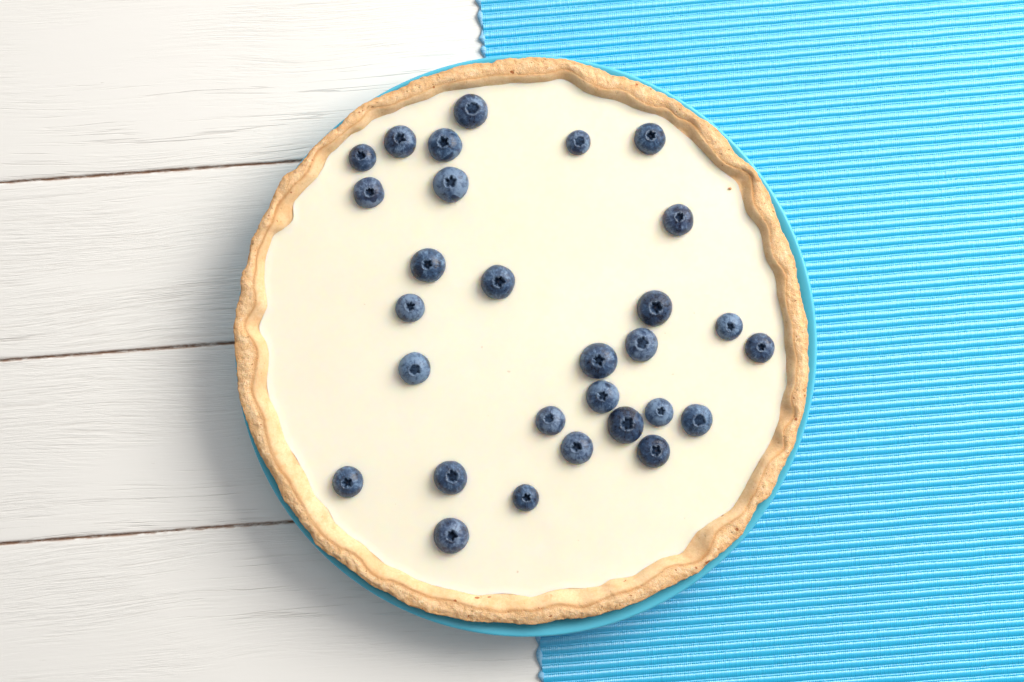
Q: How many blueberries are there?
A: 29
